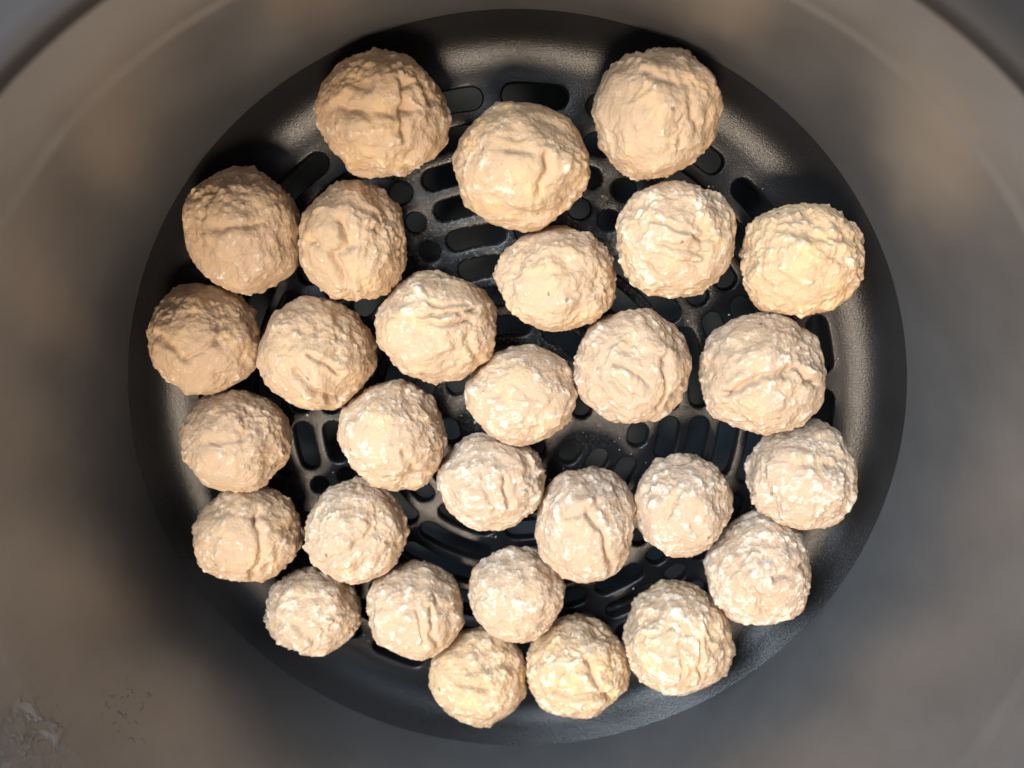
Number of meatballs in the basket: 29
